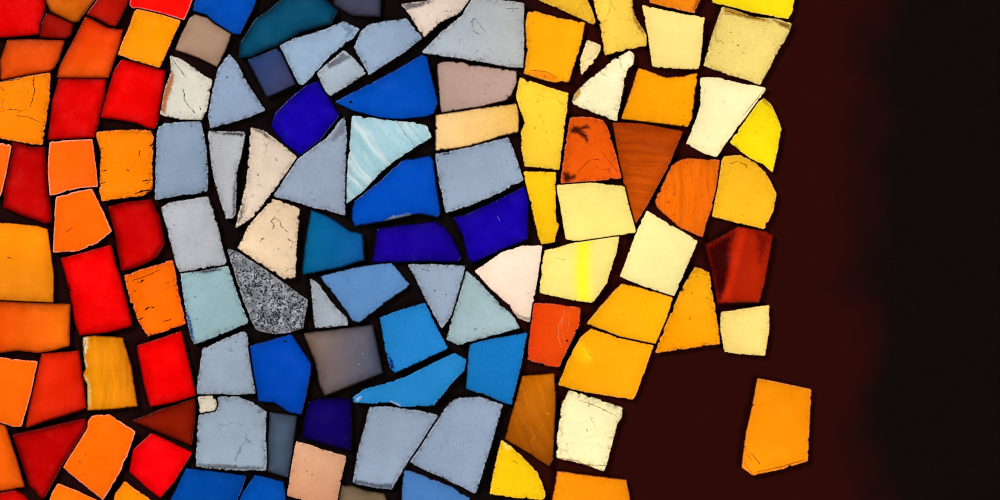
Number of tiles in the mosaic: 117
